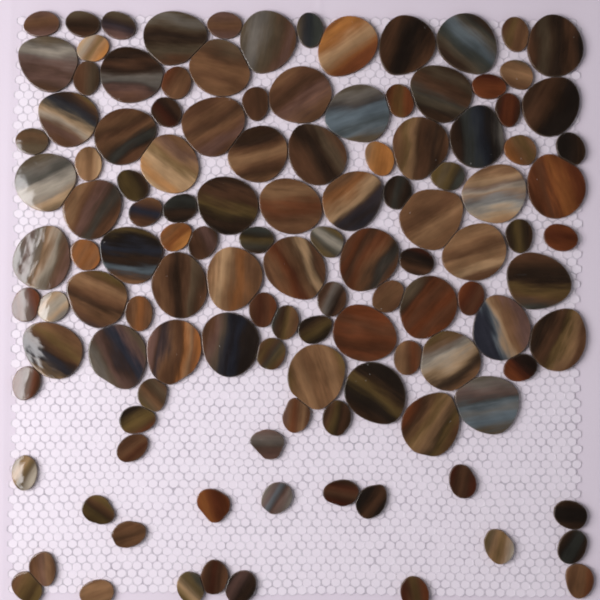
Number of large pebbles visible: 51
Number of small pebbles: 71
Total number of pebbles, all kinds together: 122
